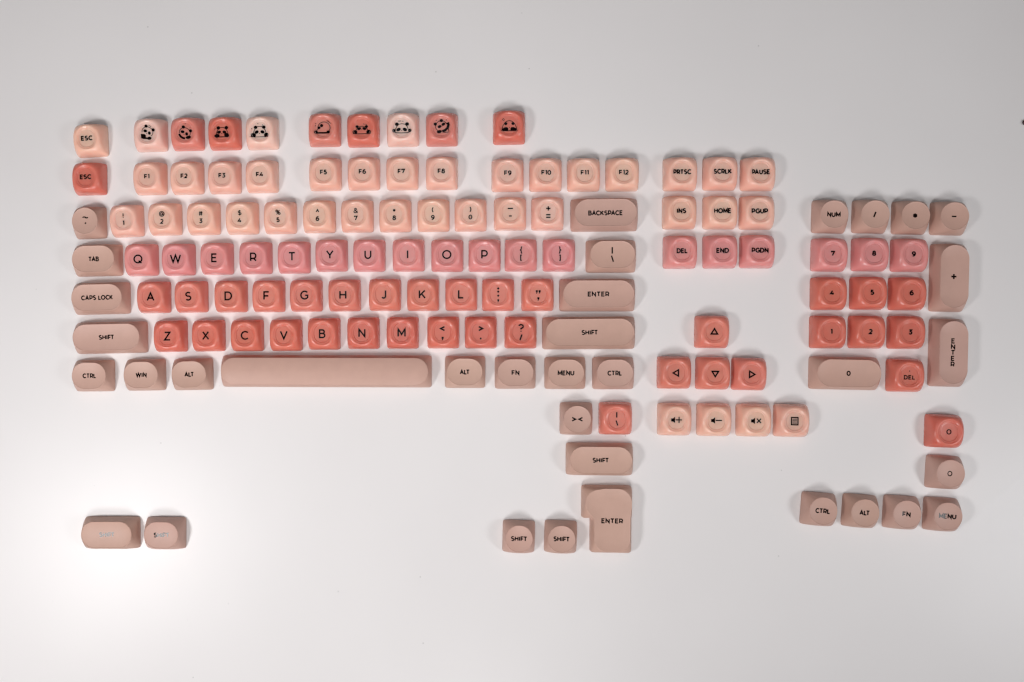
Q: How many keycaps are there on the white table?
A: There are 132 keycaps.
